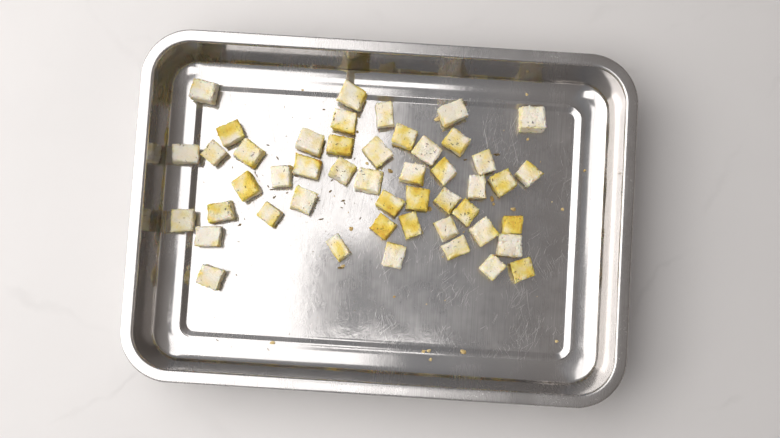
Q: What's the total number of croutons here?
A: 48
